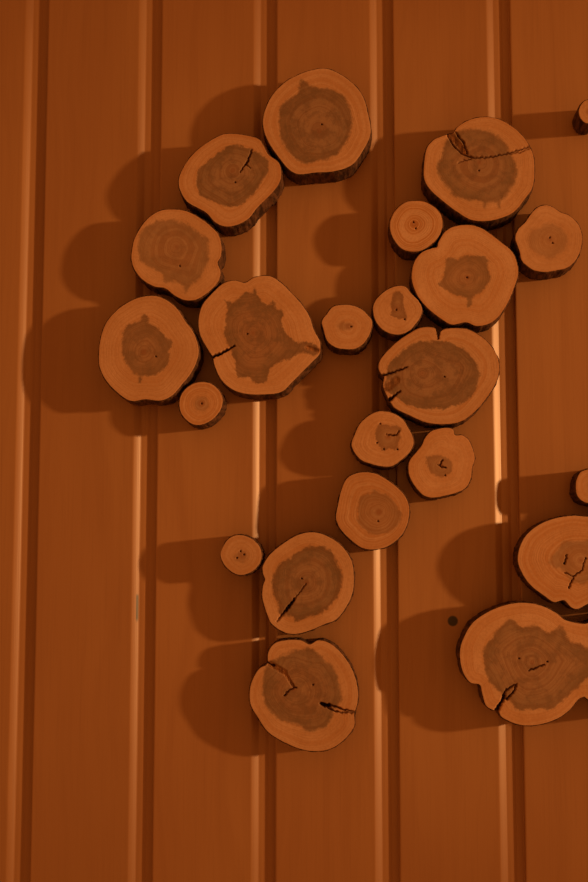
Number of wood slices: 23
